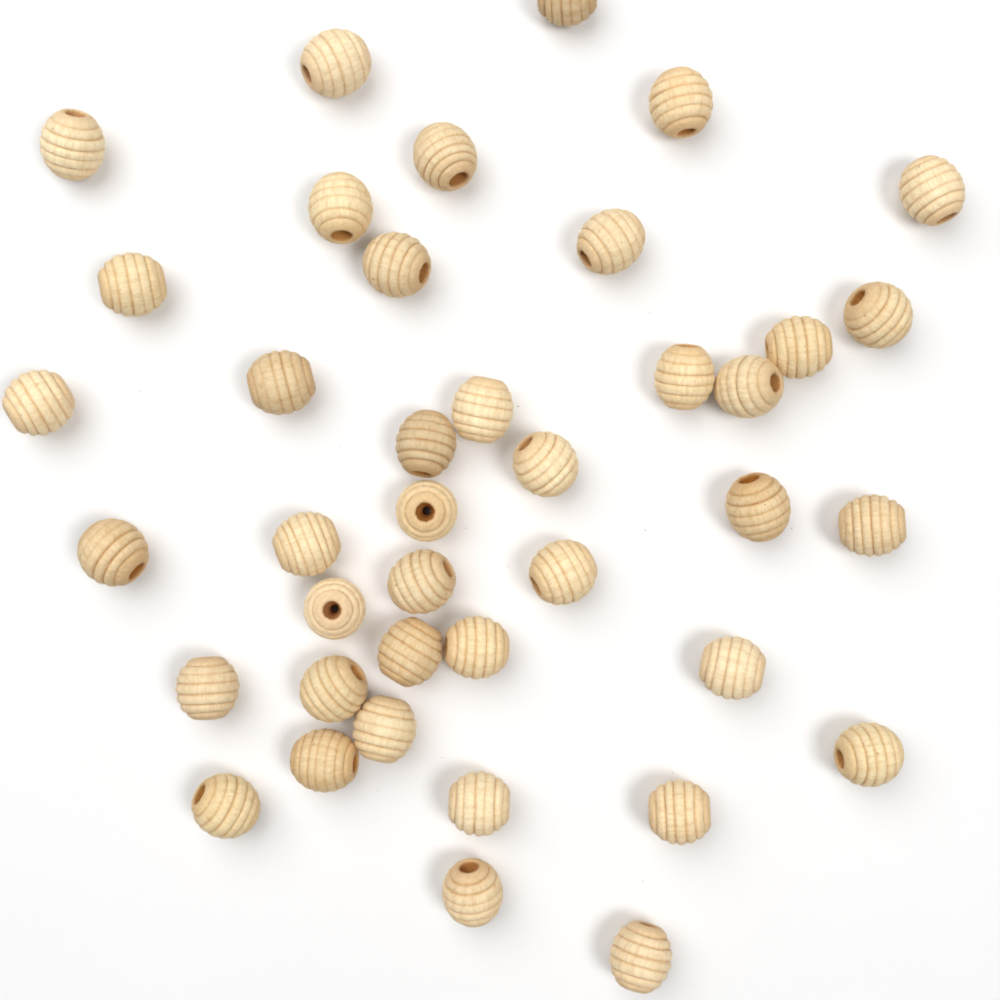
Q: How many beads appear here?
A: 40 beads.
